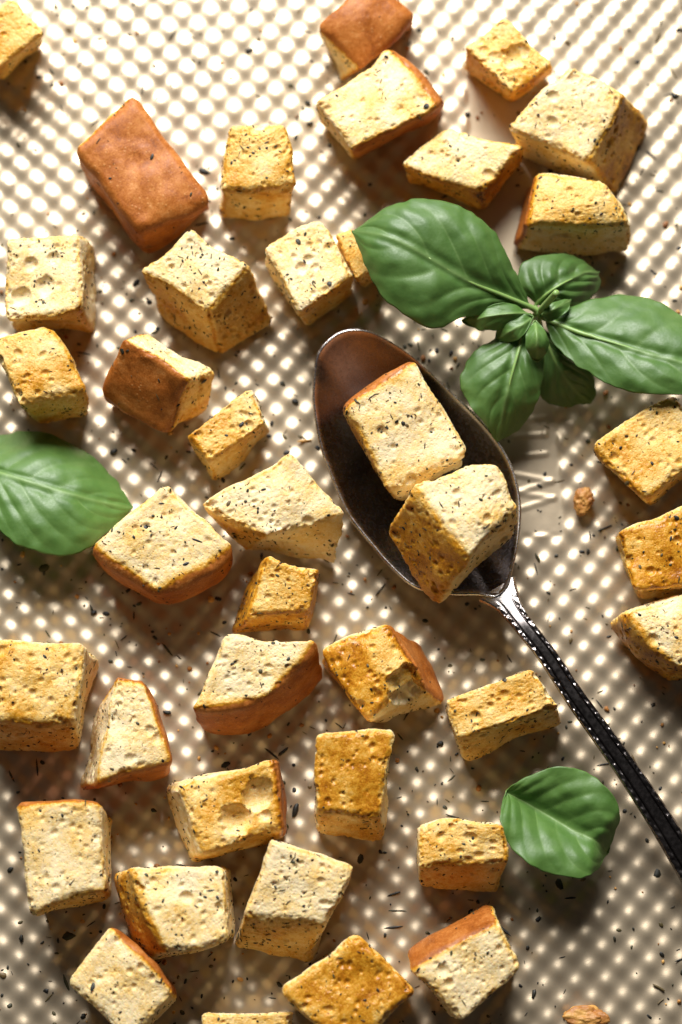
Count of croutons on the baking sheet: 39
